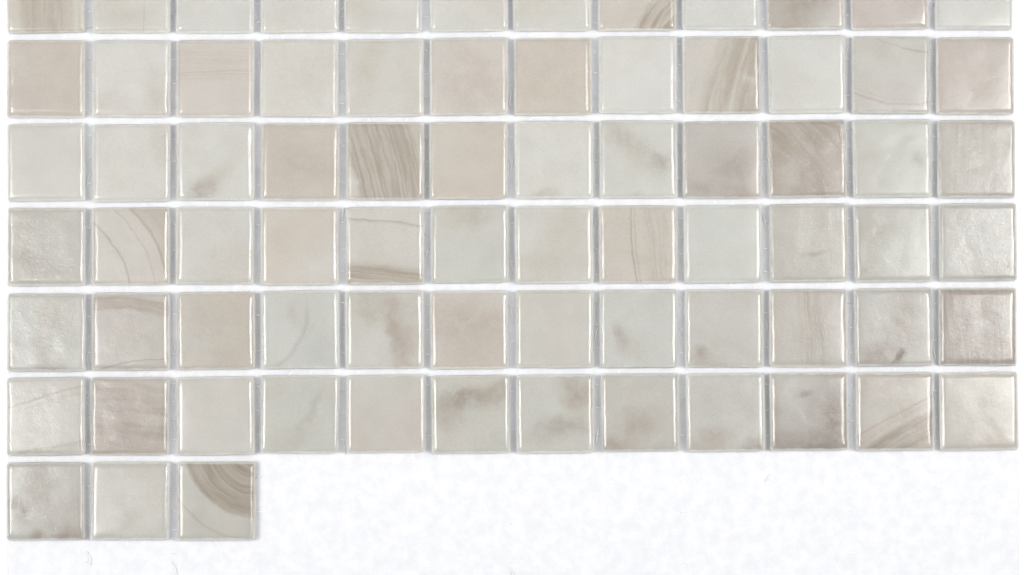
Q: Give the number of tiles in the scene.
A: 75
